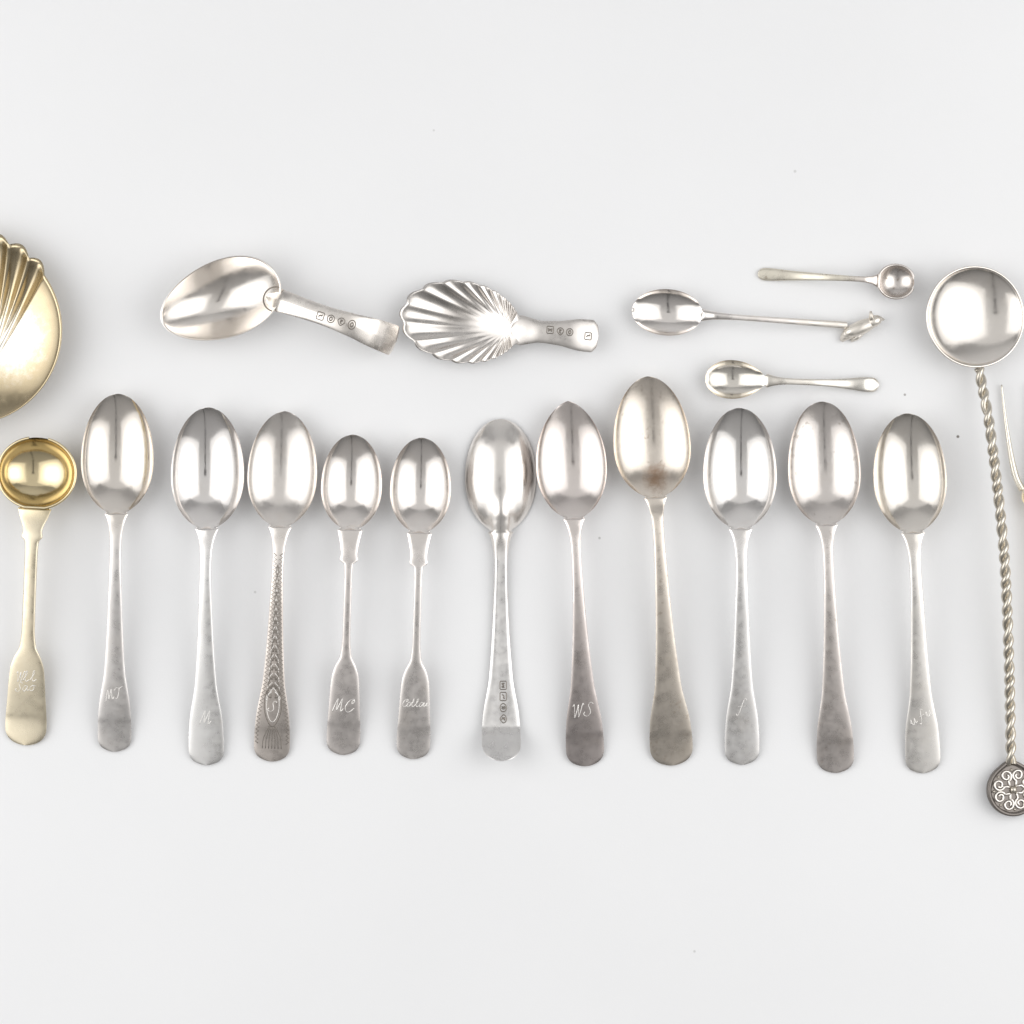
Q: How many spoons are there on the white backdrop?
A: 19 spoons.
